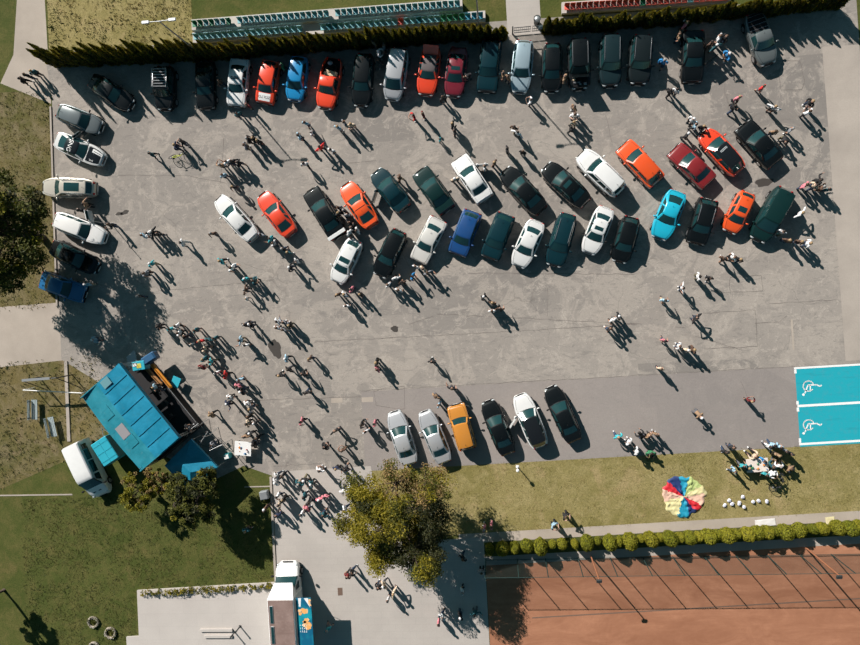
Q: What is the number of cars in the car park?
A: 58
